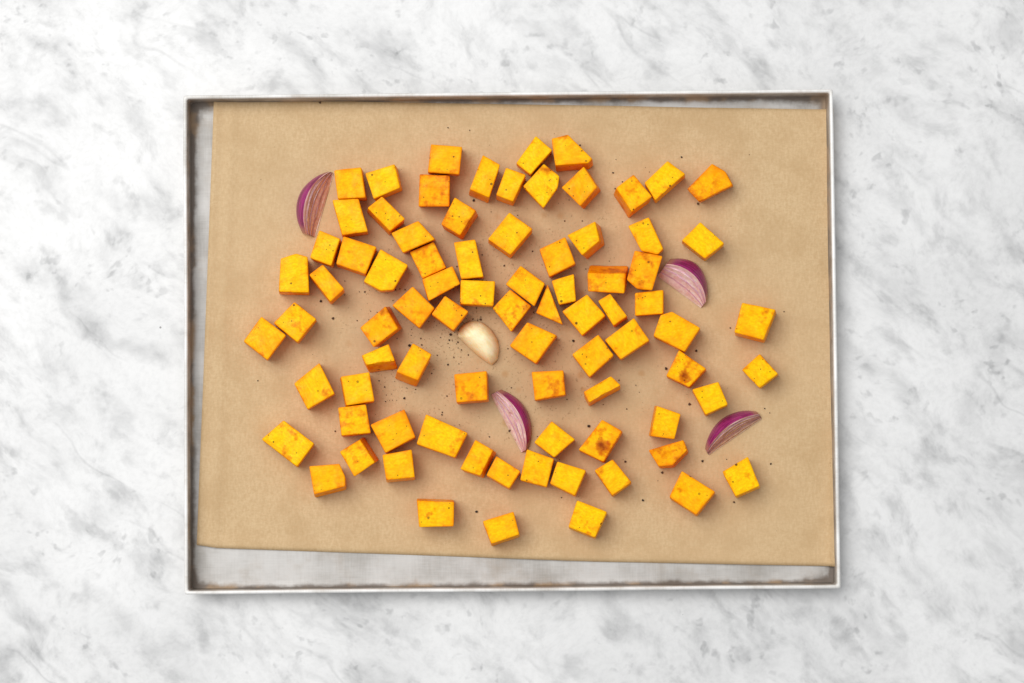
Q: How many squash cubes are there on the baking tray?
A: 81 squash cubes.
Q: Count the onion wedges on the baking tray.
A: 4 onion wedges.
